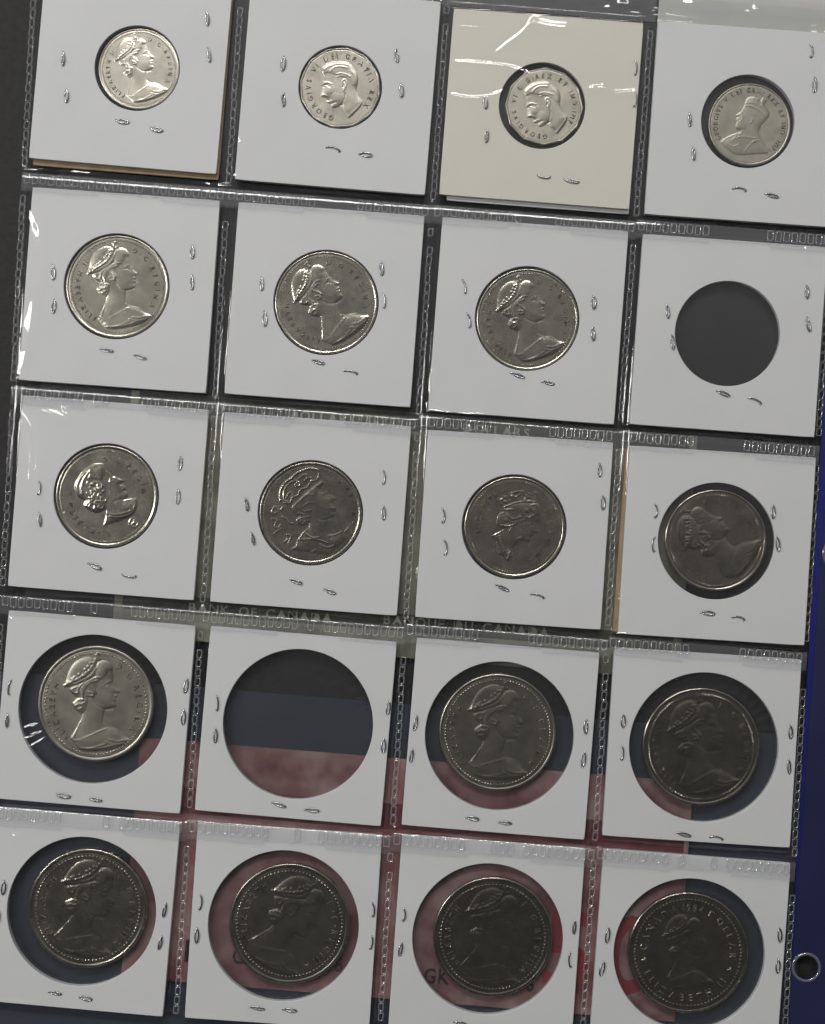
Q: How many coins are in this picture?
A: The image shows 18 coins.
